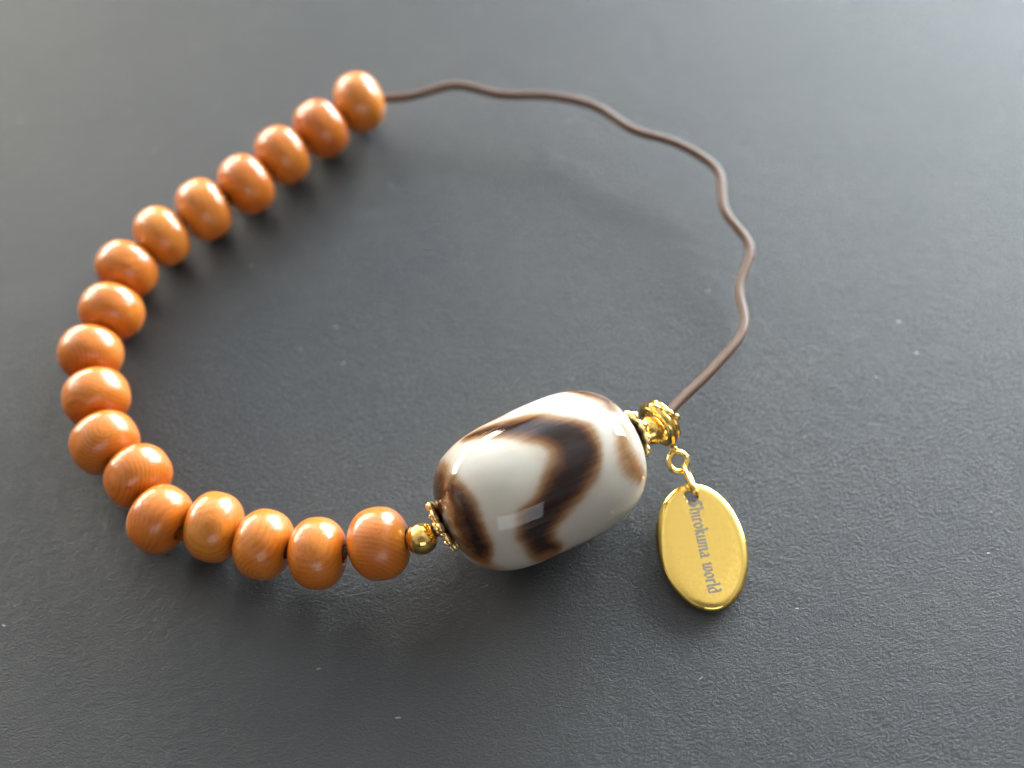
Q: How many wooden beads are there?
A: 17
